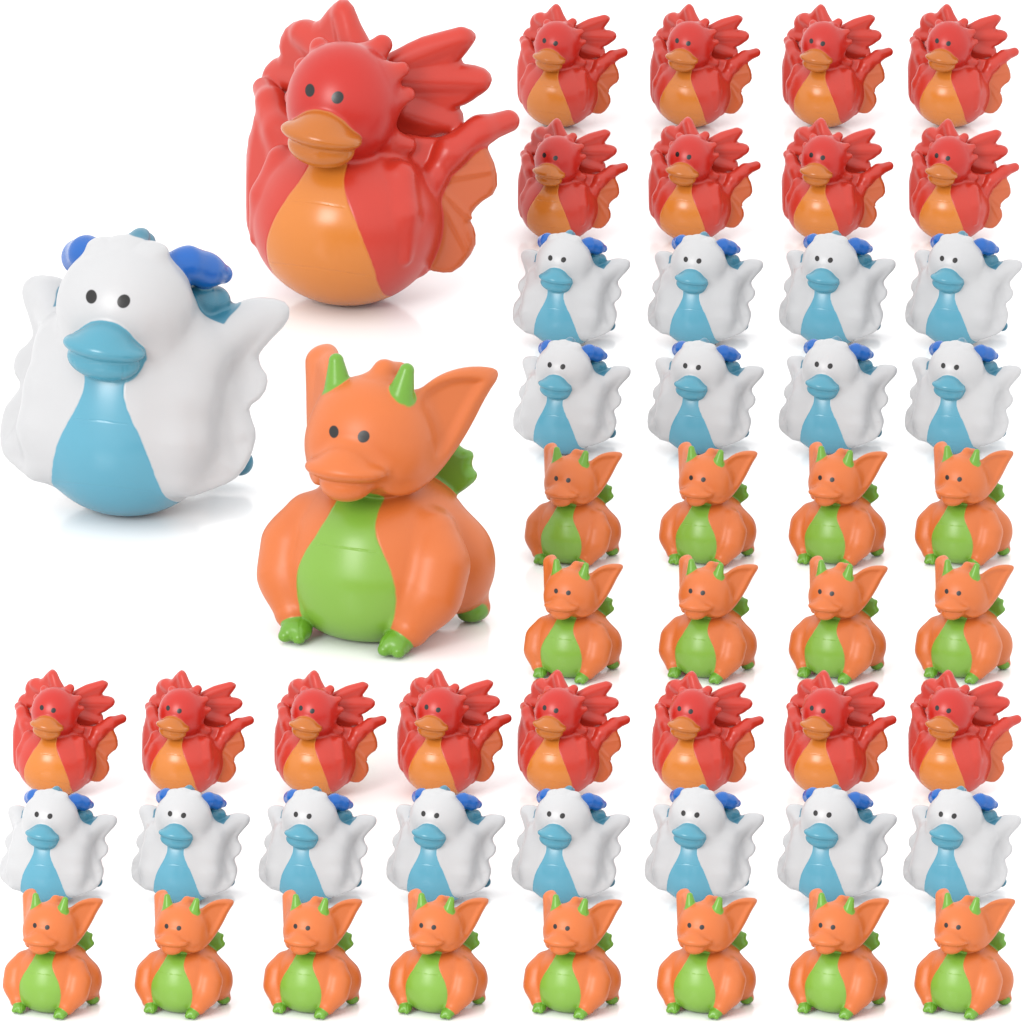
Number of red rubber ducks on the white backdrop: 17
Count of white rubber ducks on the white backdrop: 17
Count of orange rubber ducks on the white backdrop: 17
